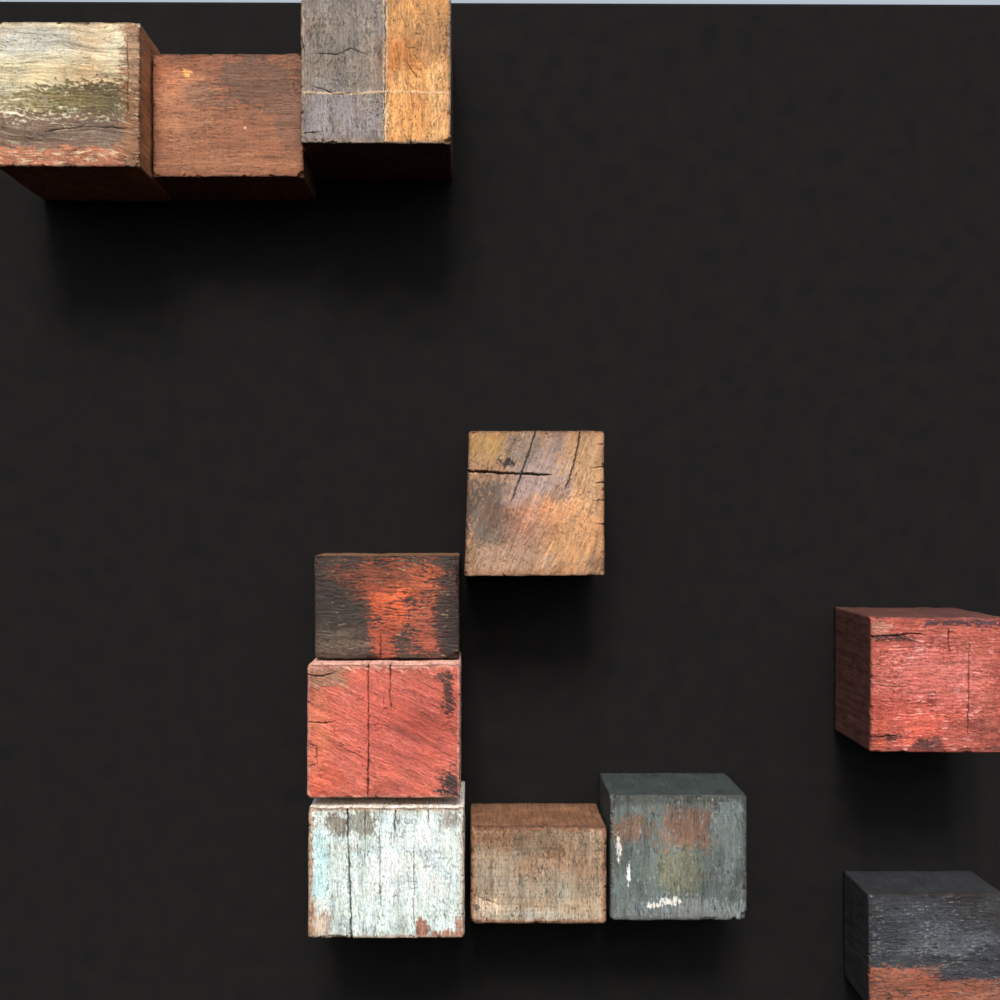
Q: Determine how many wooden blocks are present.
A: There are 11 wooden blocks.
